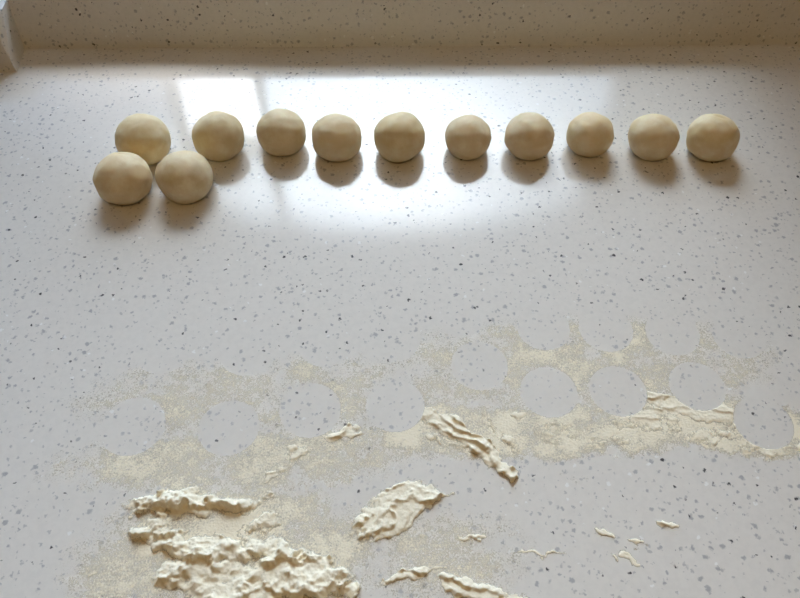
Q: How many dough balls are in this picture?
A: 12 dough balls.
